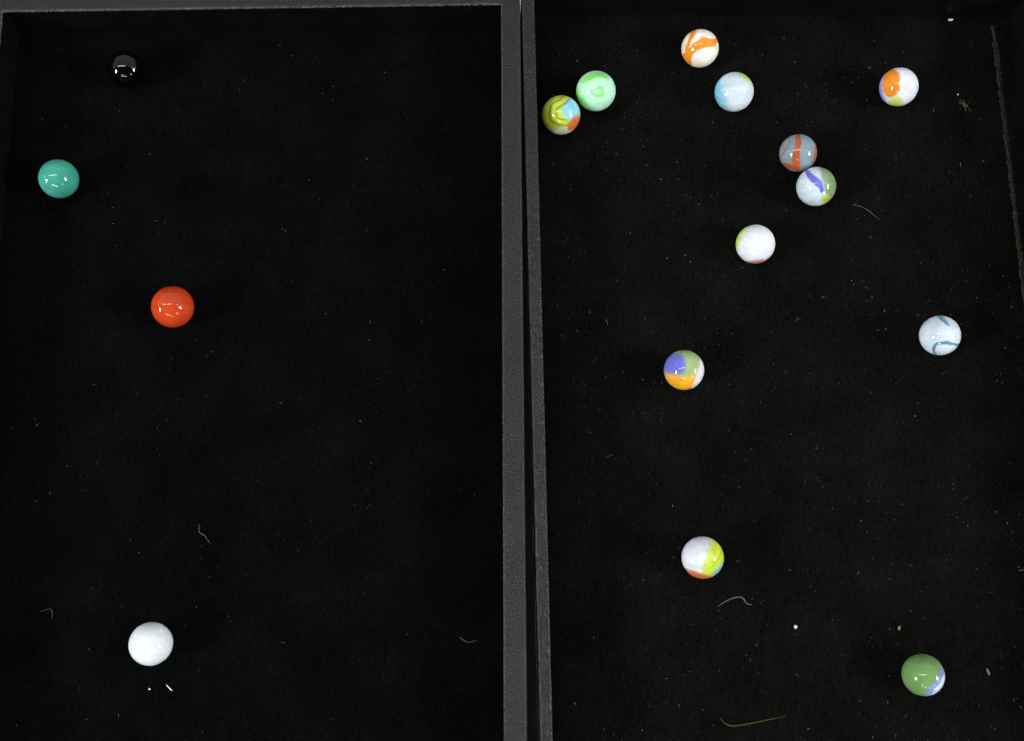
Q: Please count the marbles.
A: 16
